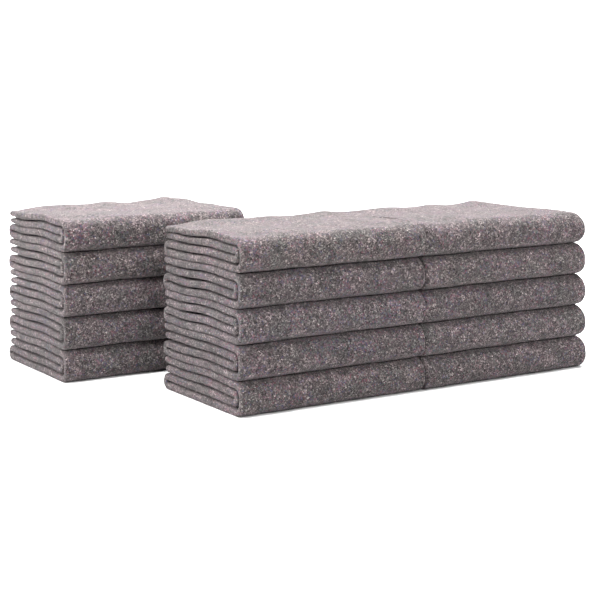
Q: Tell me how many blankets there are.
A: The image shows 15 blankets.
